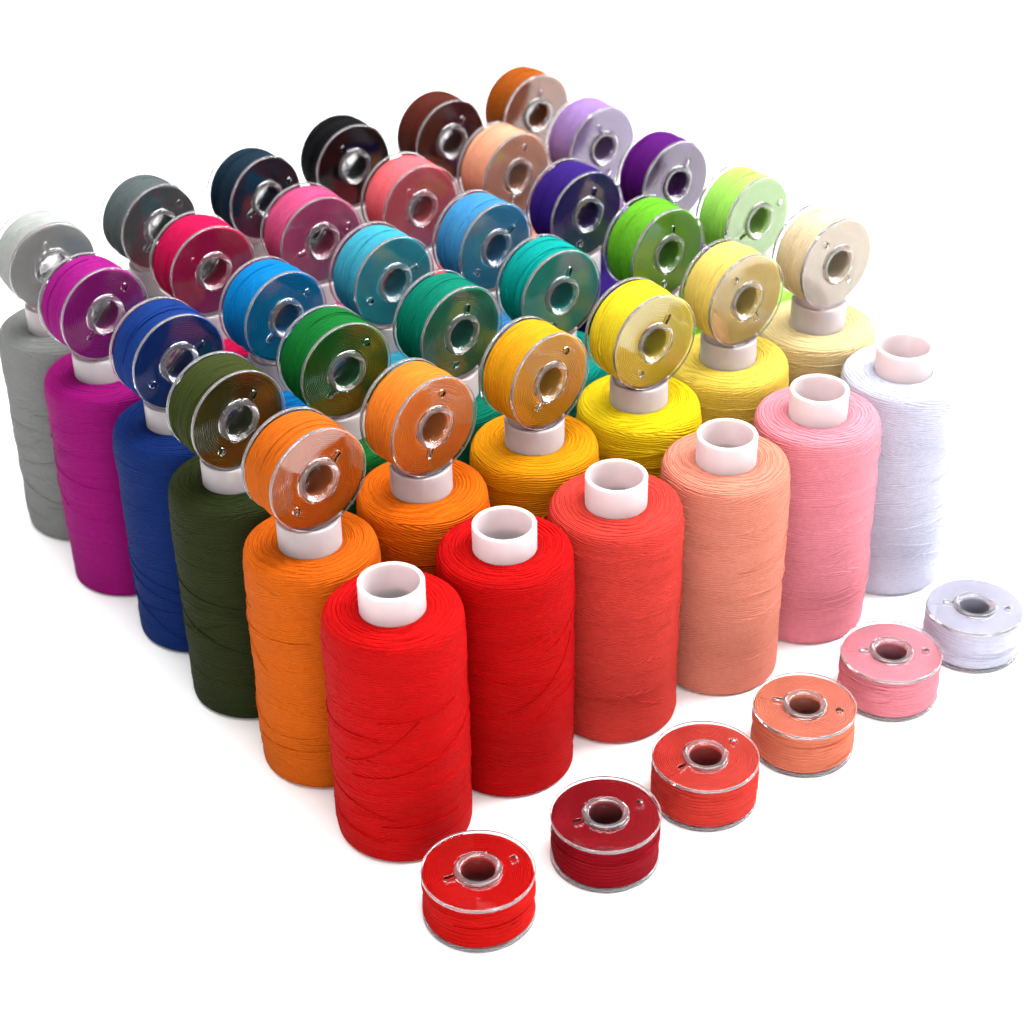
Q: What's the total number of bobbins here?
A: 36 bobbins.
